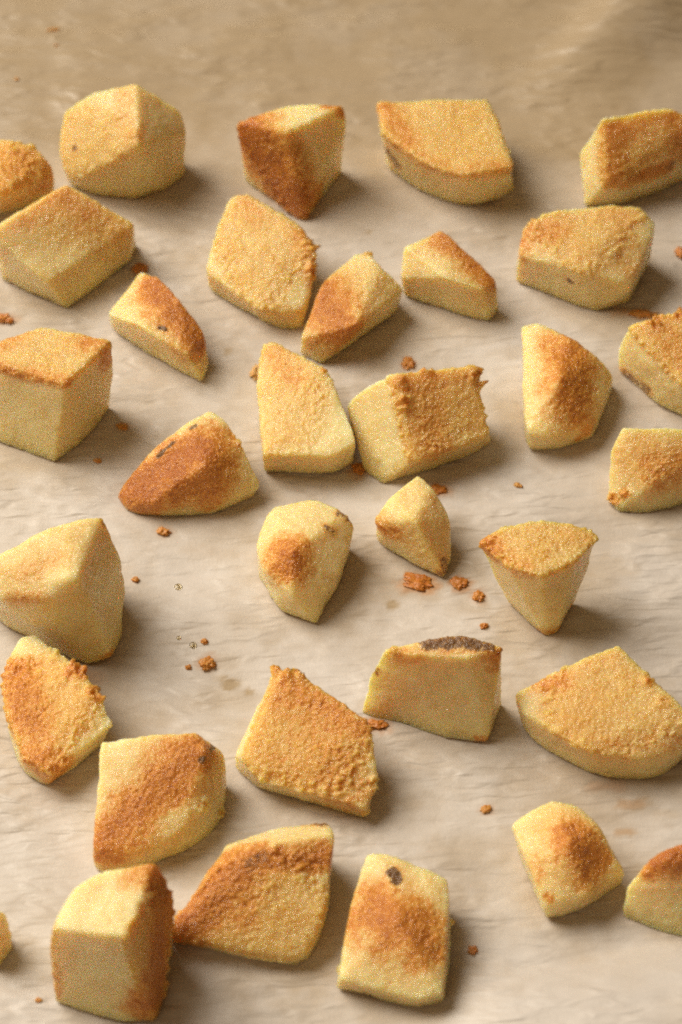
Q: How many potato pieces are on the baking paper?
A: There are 33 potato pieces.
